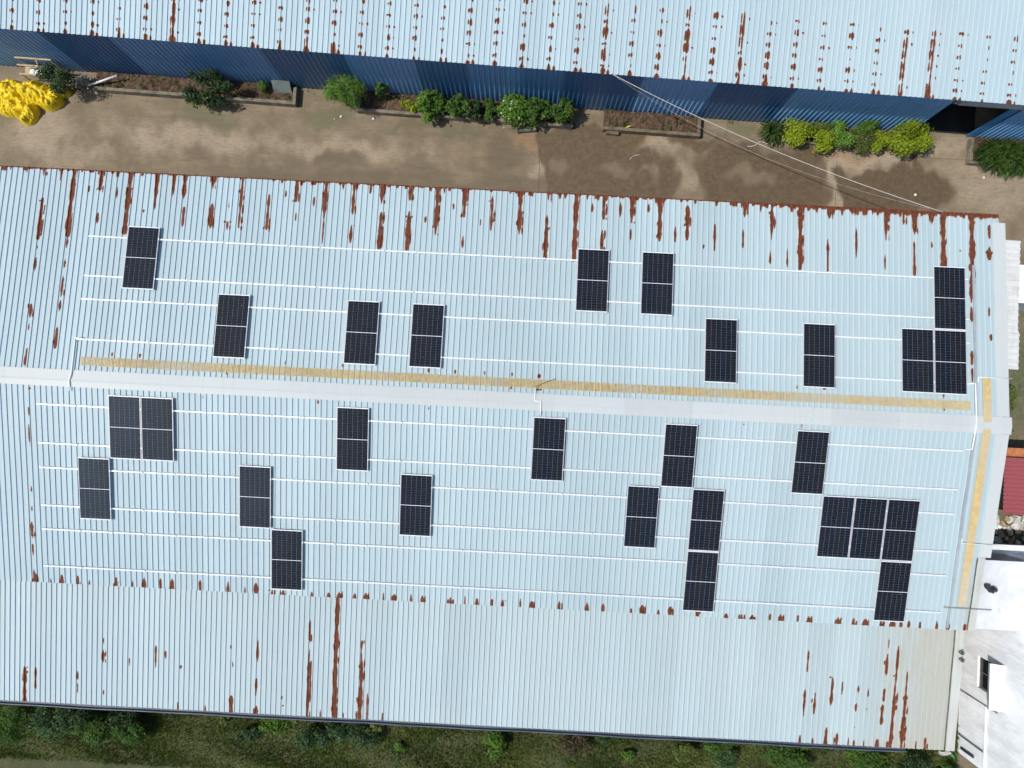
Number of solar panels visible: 28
